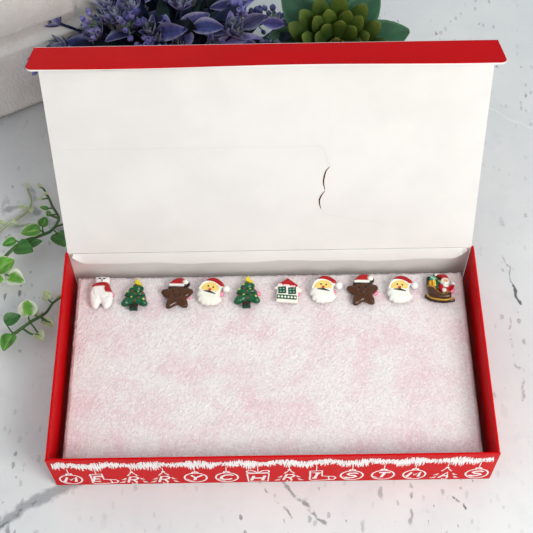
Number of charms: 10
